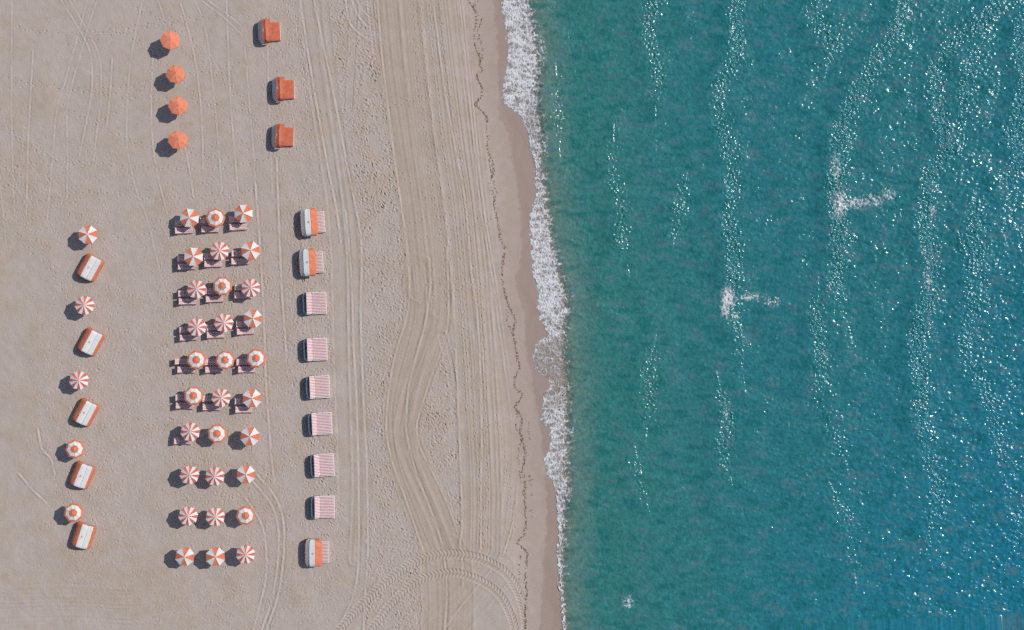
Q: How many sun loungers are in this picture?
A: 37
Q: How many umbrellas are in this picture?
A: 39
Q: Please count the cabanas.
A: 11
